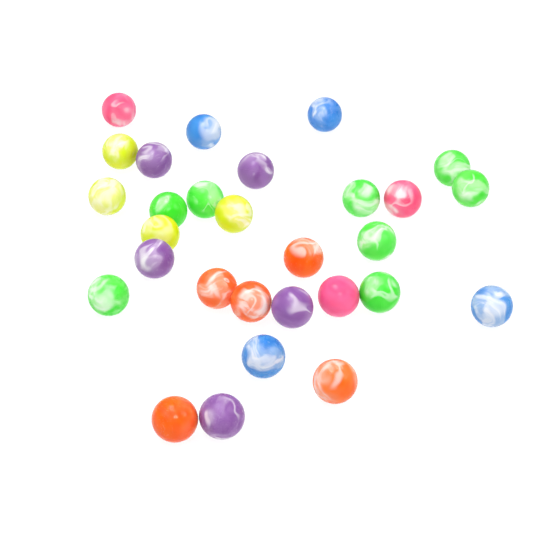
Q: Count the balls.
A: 29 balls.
